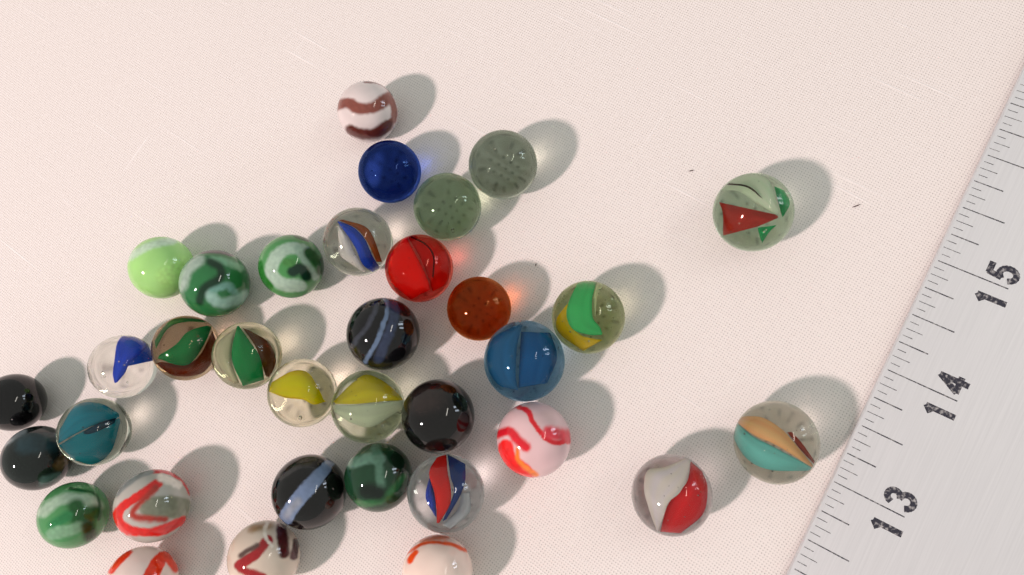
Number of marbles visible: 34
